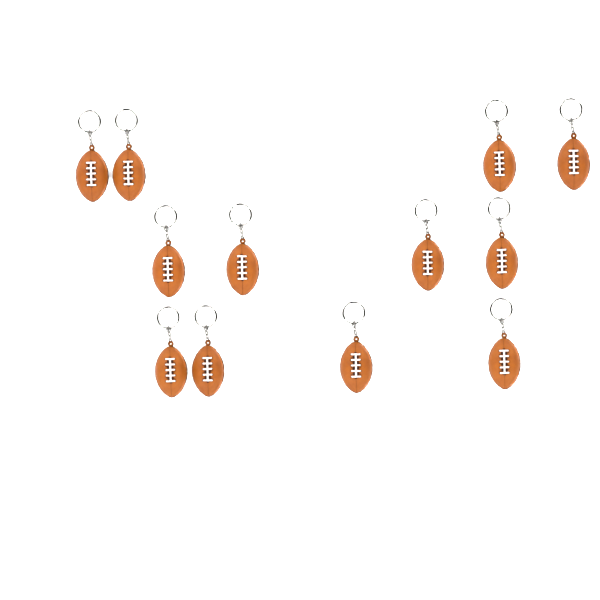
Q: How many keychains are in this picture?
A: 12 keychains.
